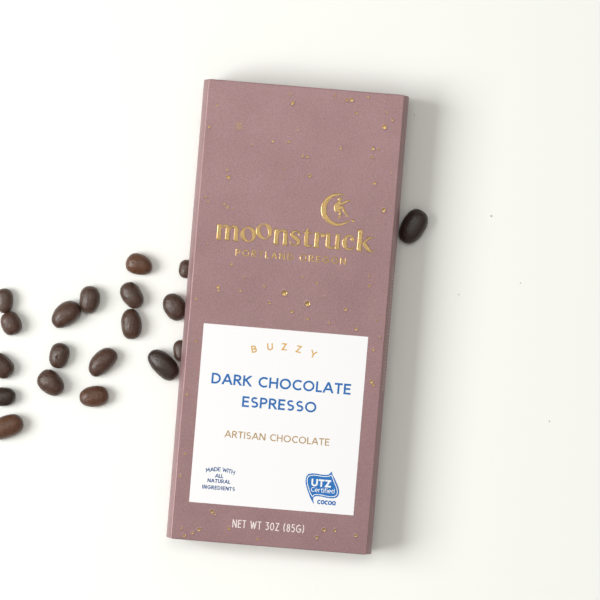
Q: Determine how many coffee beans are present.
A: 19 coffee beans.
